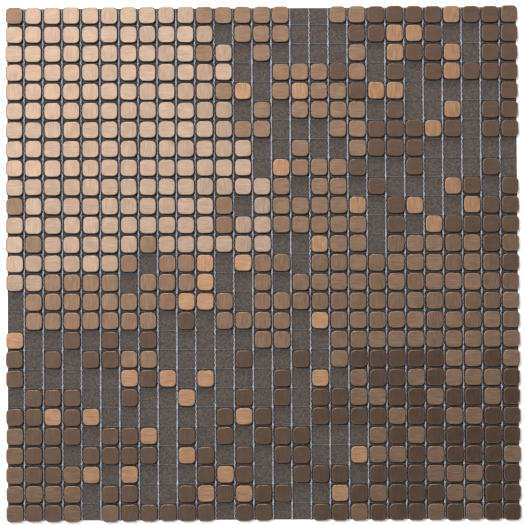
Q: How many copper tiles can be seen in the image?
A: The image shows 43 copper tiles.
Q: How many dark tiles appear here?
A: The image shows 171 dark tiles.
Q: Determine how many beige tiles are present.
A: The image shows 162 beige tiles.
